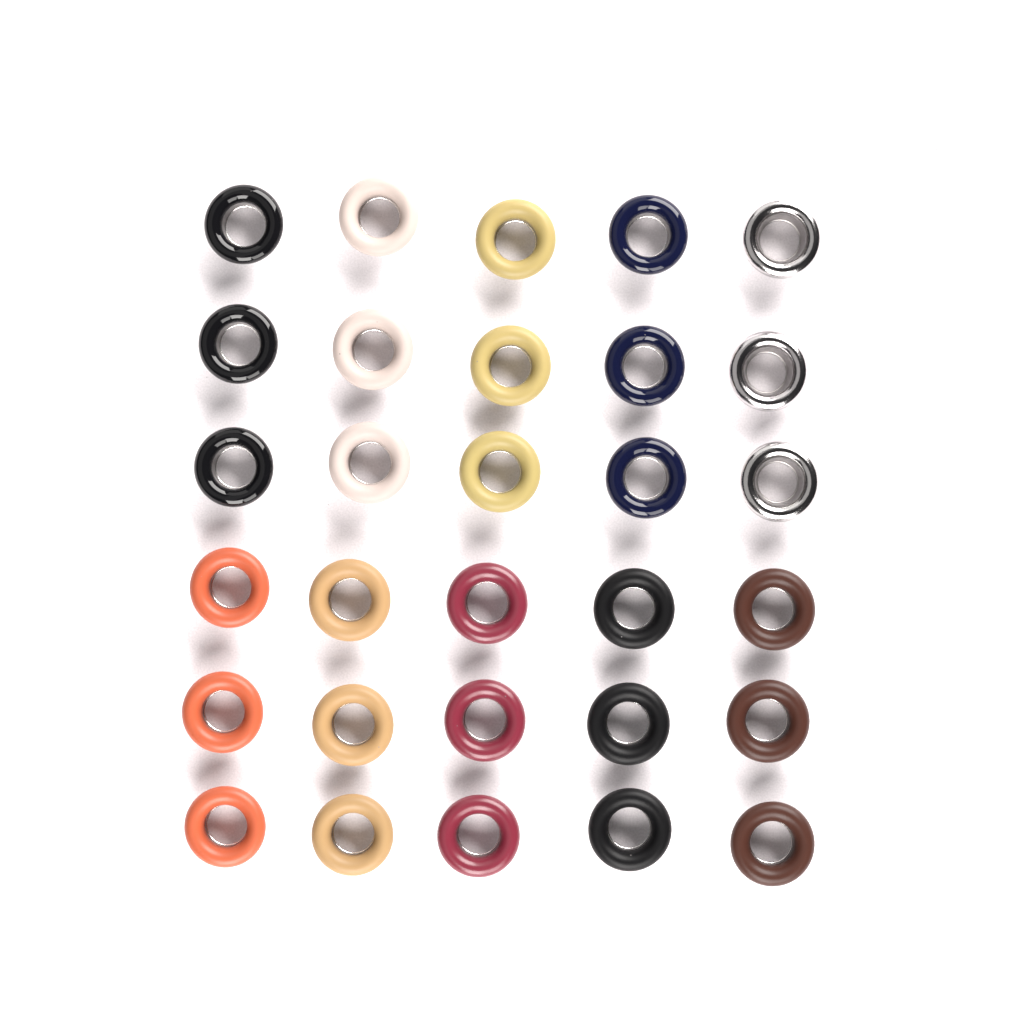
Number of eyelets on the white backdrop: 30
